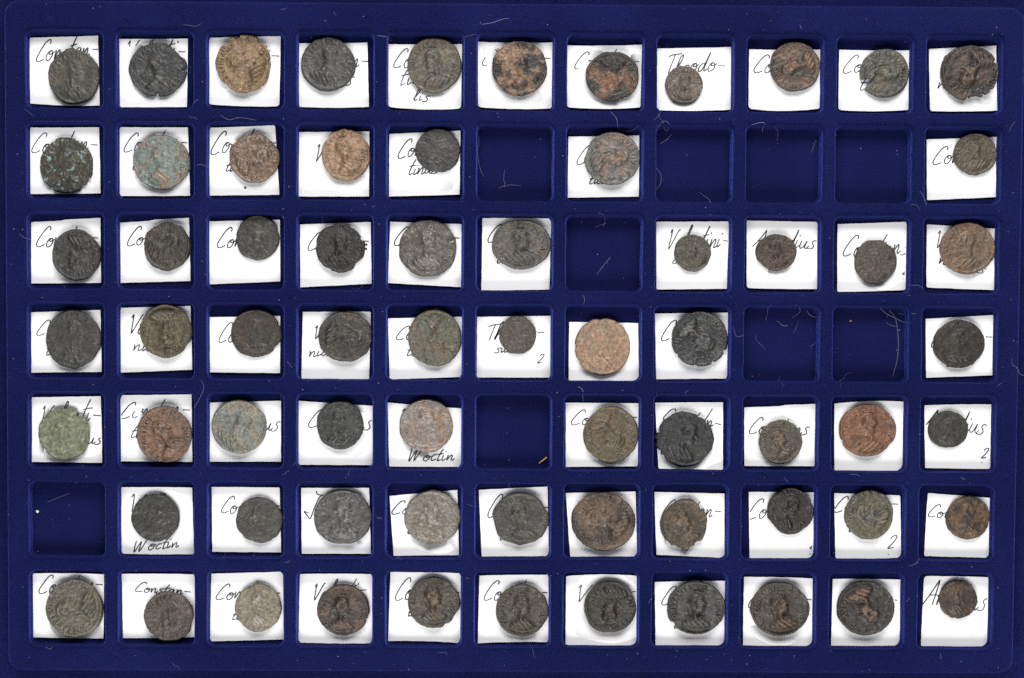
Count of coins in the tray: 68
